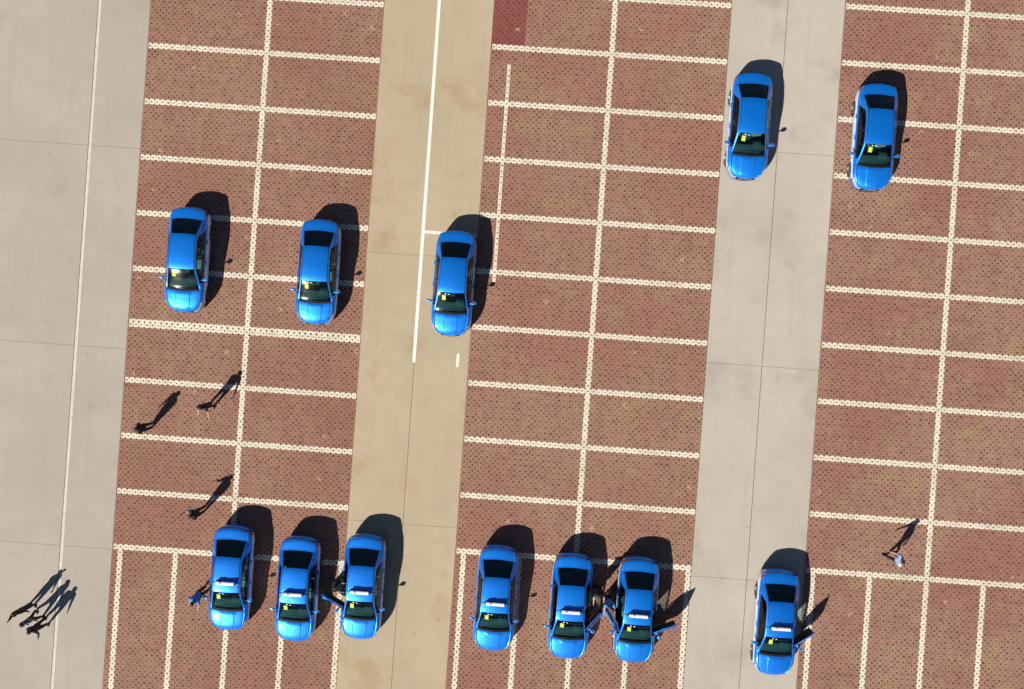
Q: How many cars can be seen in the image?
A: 12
